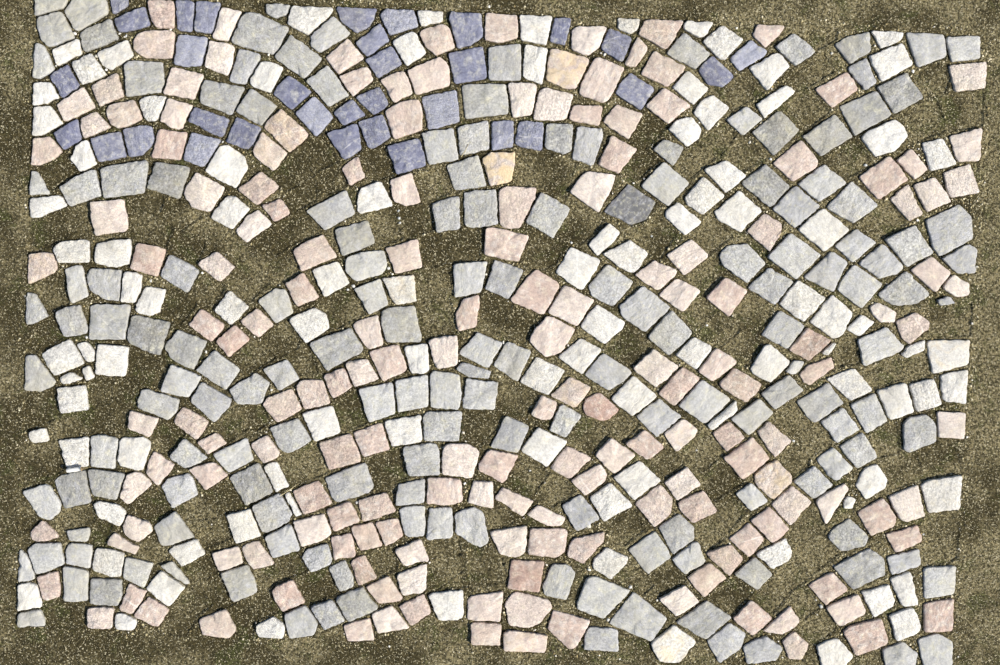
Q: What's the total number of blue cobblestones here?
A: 33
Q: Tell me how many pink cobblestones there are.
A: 171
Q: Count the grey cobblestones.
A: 162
